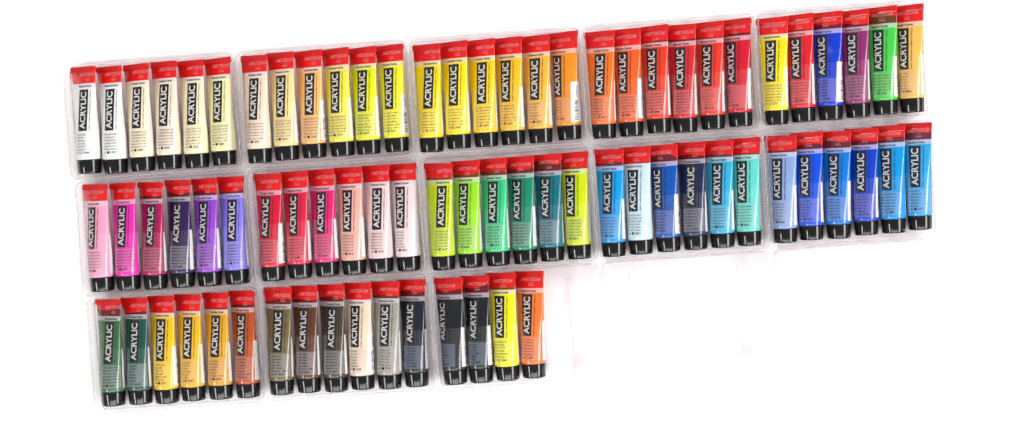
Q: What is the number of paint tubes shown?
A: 76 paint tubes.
